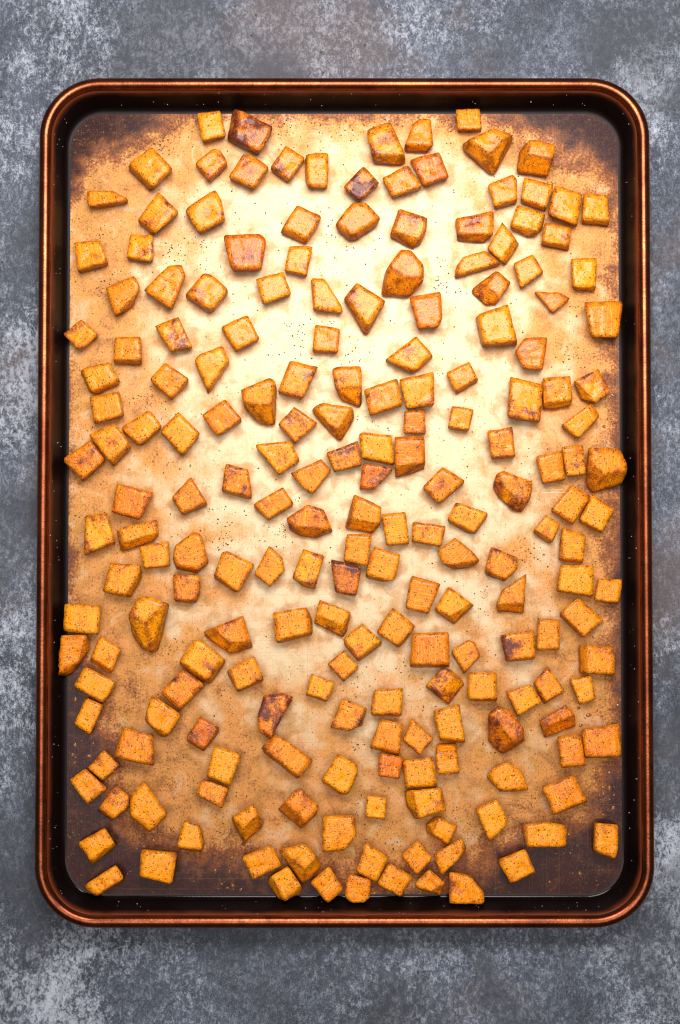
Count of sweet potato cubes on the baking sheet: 200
